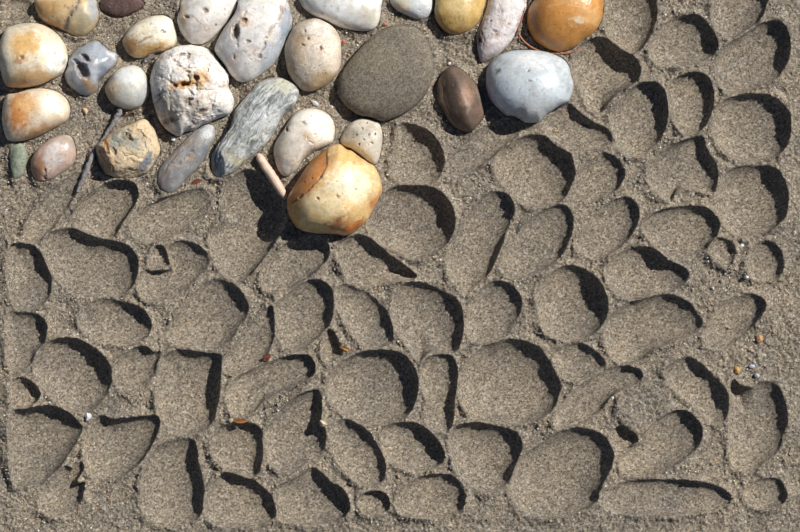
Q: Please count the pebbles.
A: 27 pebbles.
